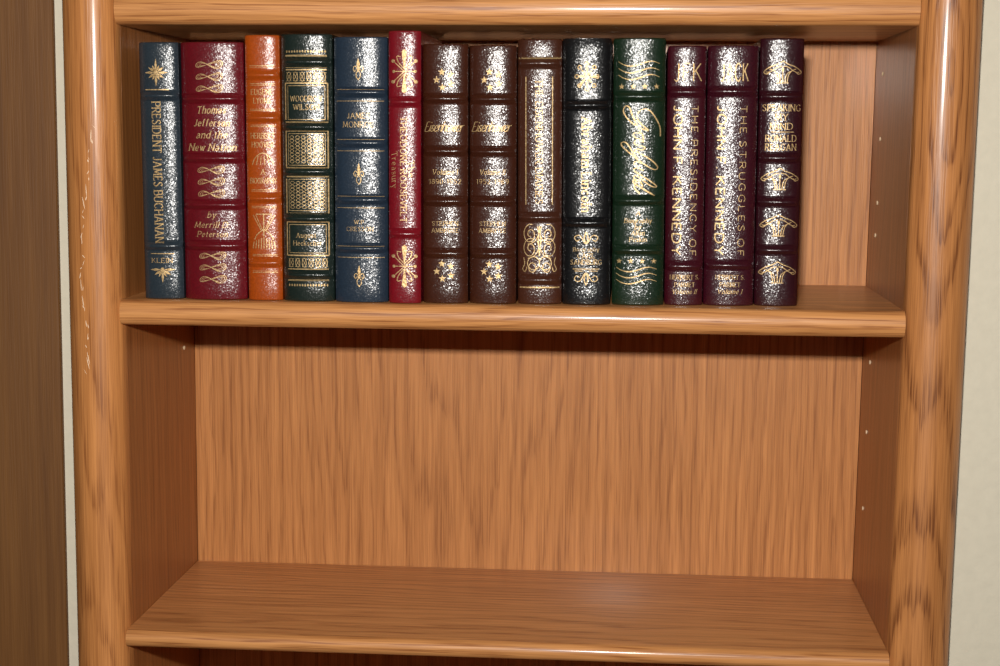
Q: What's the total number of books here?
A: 14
